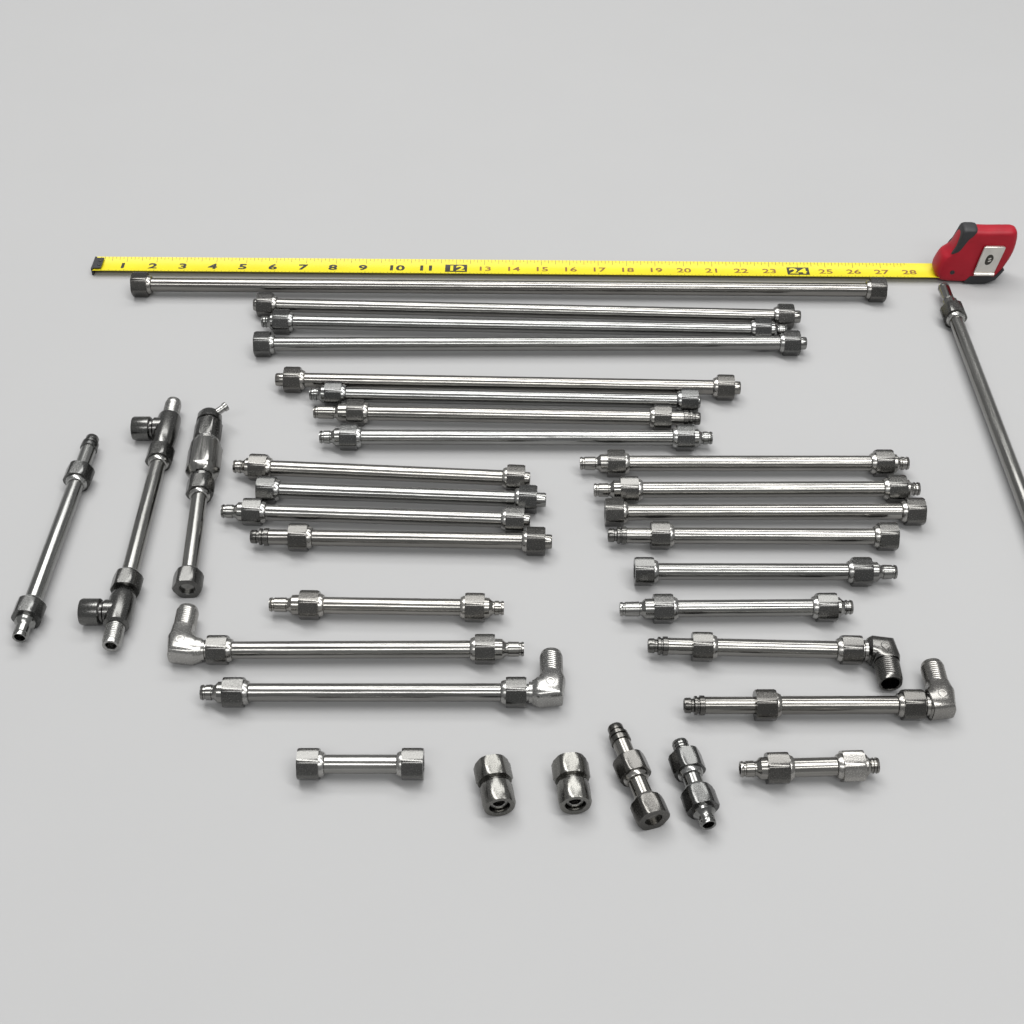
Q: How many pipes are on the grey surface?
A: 31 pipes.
